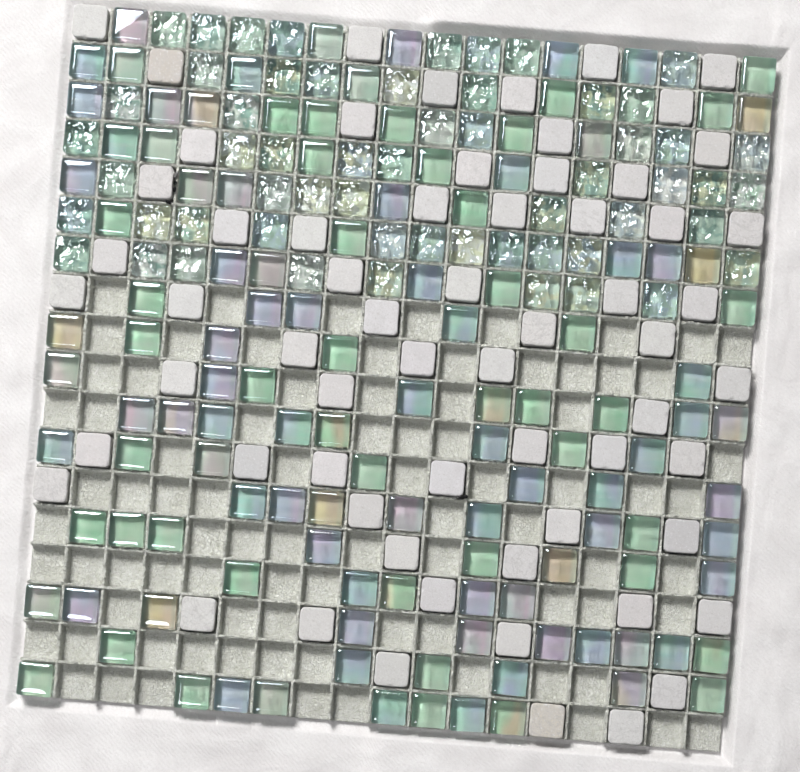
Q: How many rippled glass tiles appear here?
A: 57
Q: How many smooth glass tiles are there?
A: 120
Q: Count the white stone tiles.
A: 63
